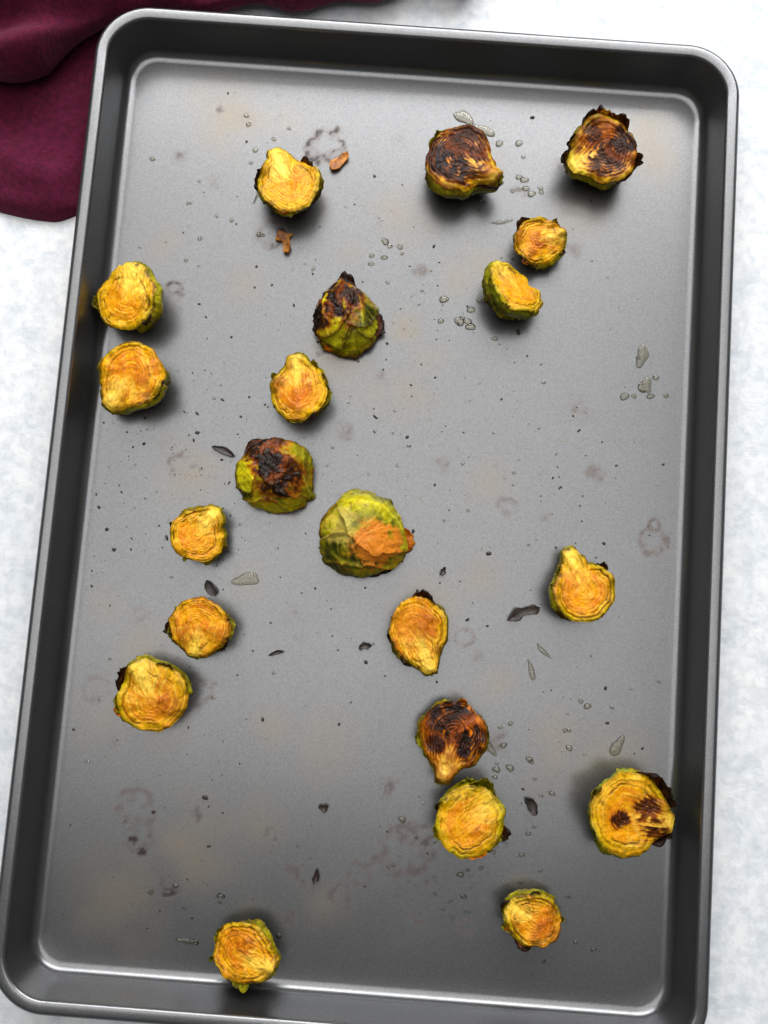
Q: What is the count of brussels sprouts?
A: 21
